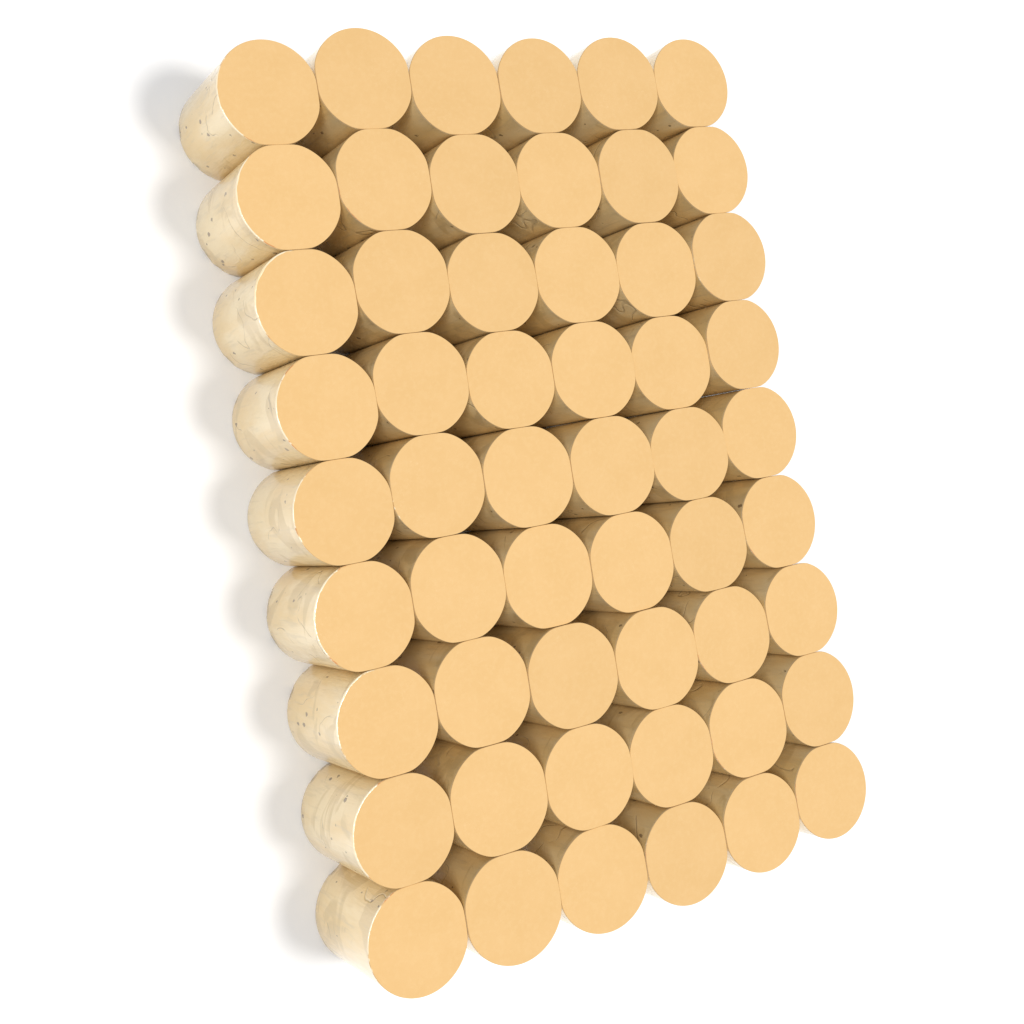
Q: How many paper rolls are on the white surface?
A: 54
